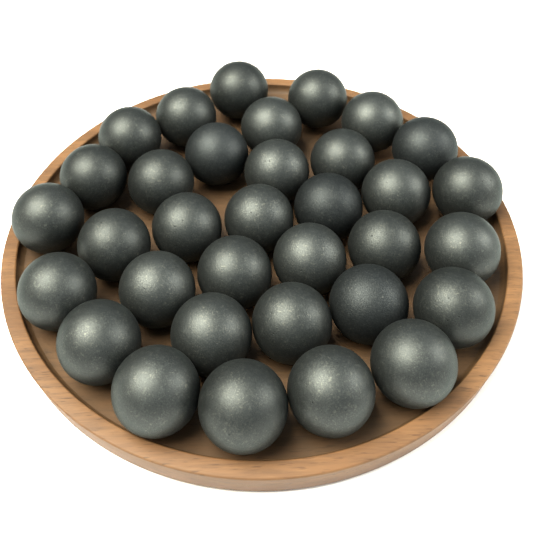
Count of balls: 34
